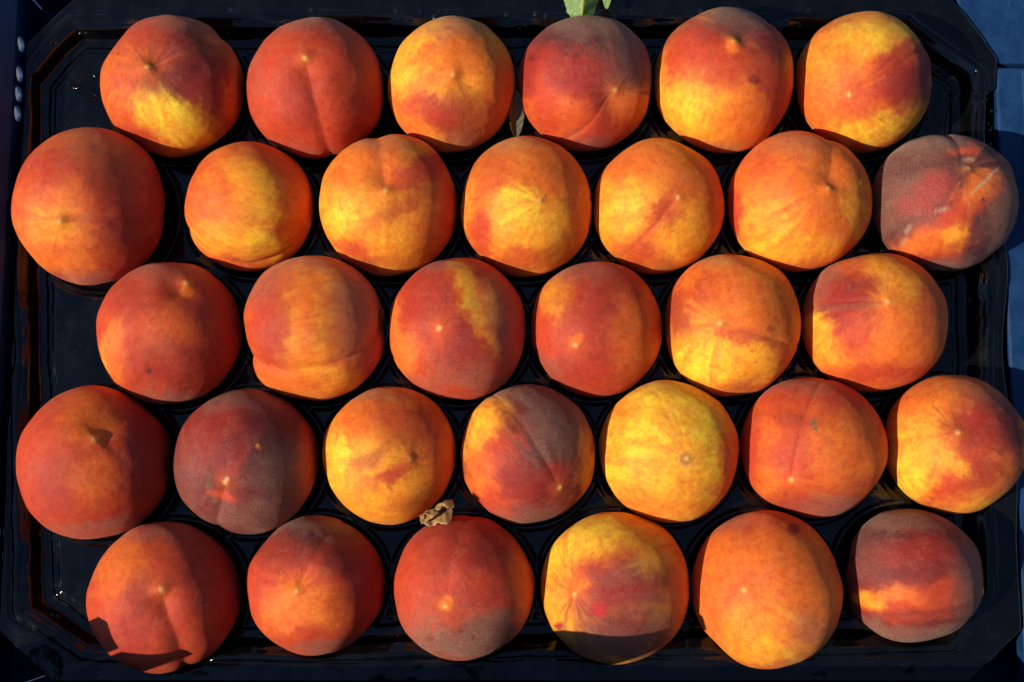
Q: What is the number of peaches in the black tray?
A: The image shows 32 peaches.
